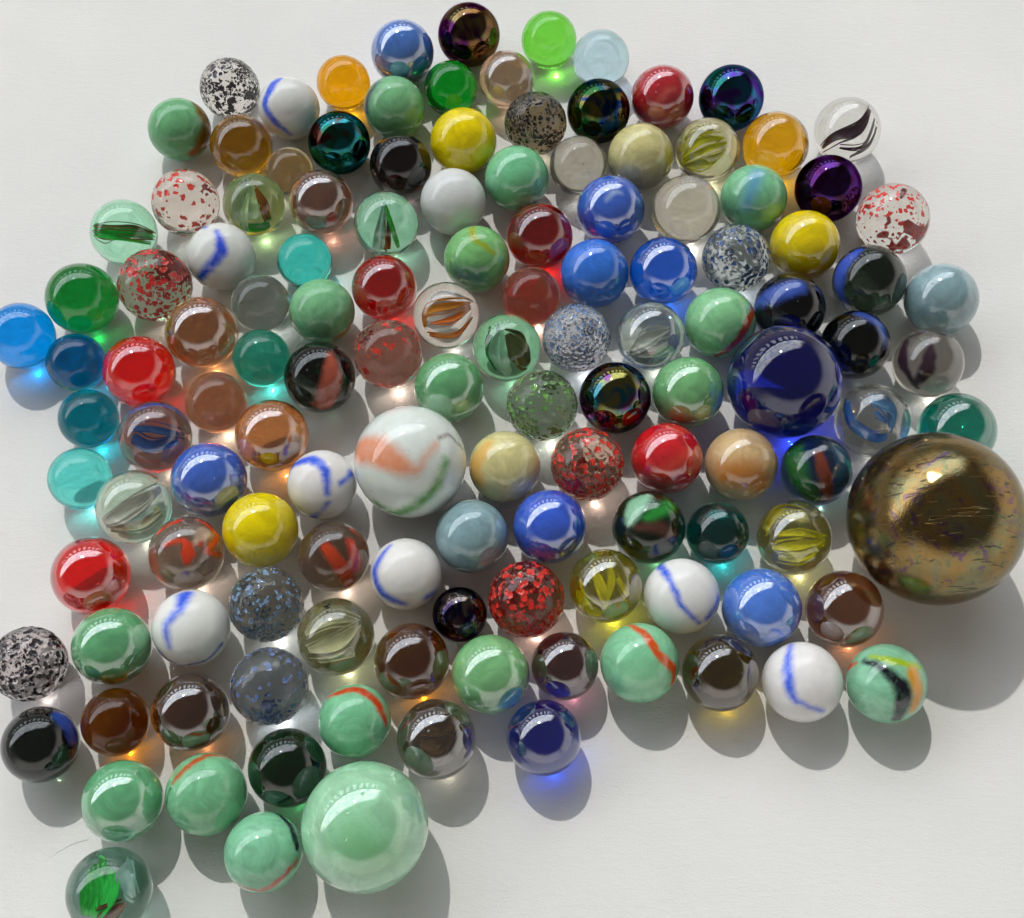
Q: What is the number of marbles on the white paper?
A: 131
